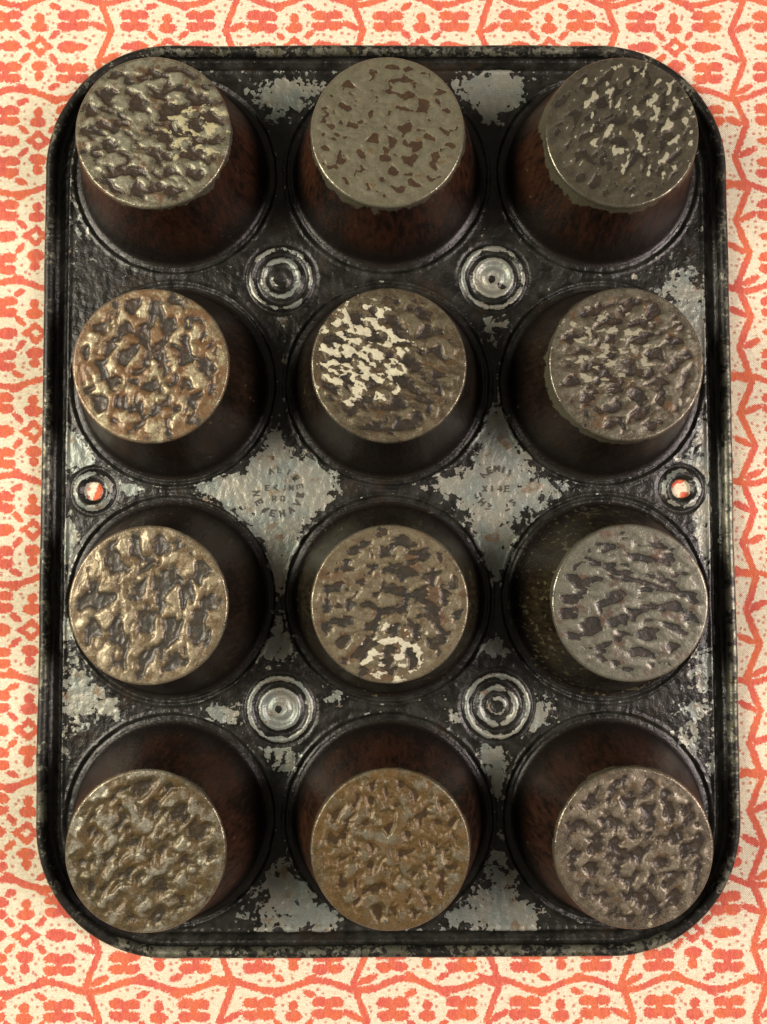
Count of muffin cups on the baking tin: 12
